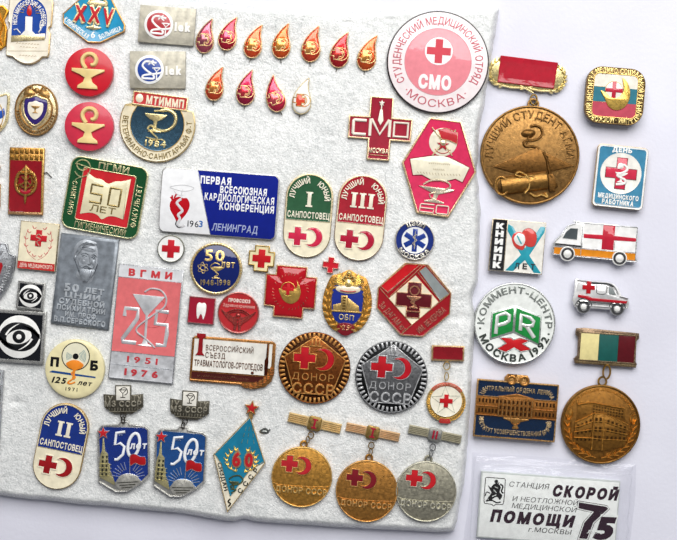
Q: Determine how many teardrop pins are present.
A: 11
